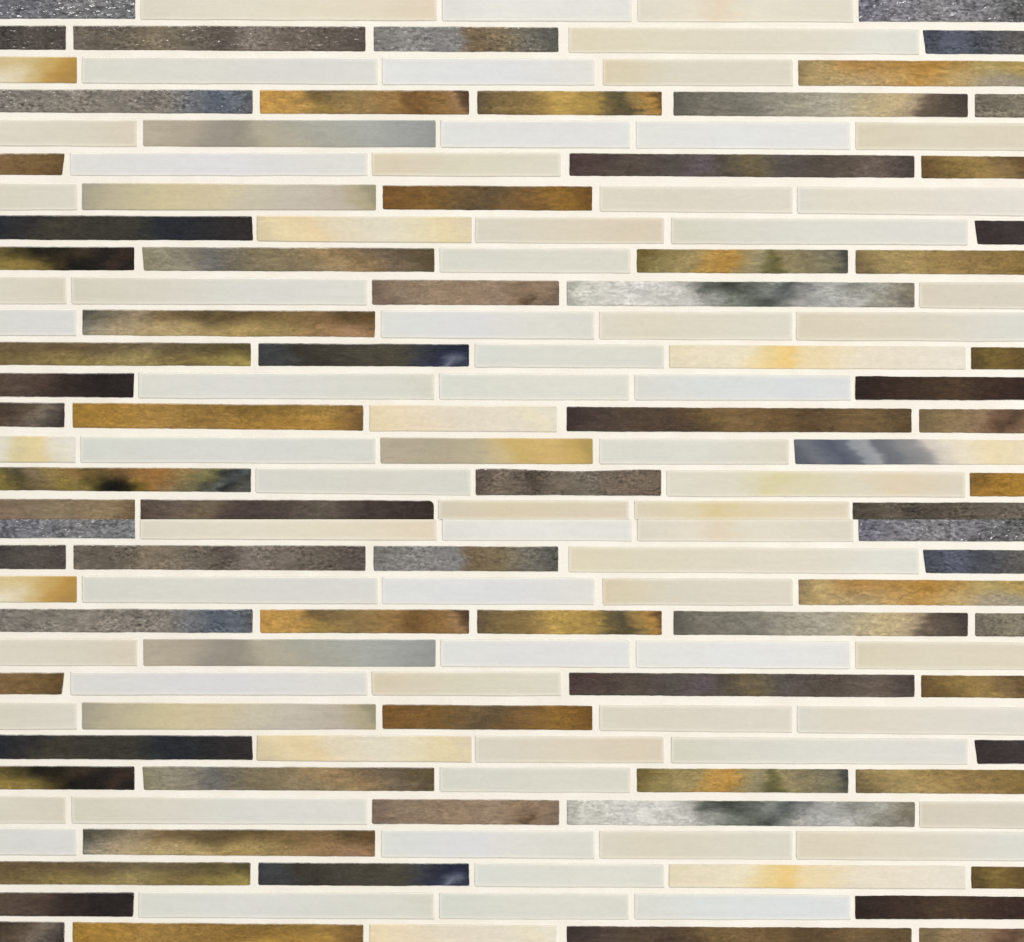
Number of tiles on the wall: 155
